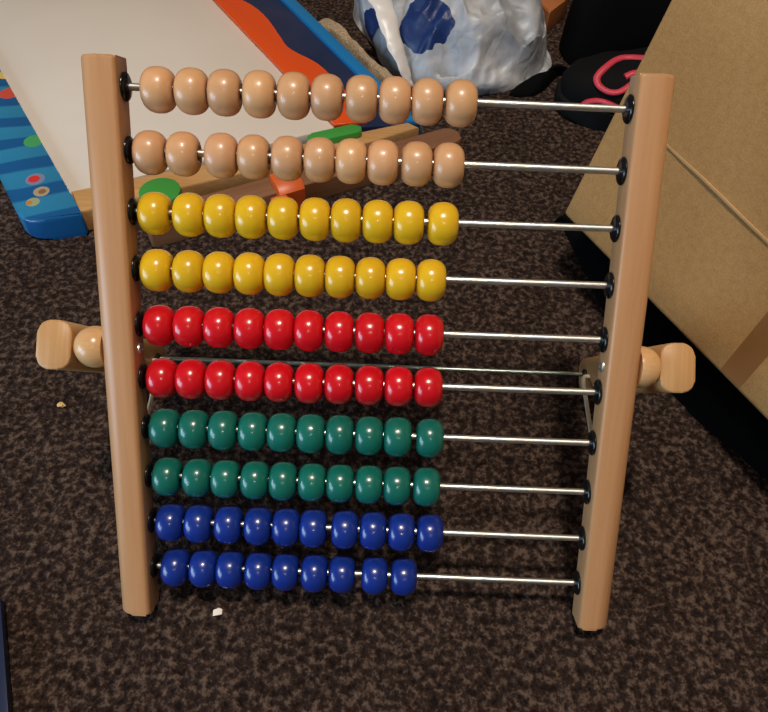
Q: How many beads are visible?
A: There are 99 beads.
